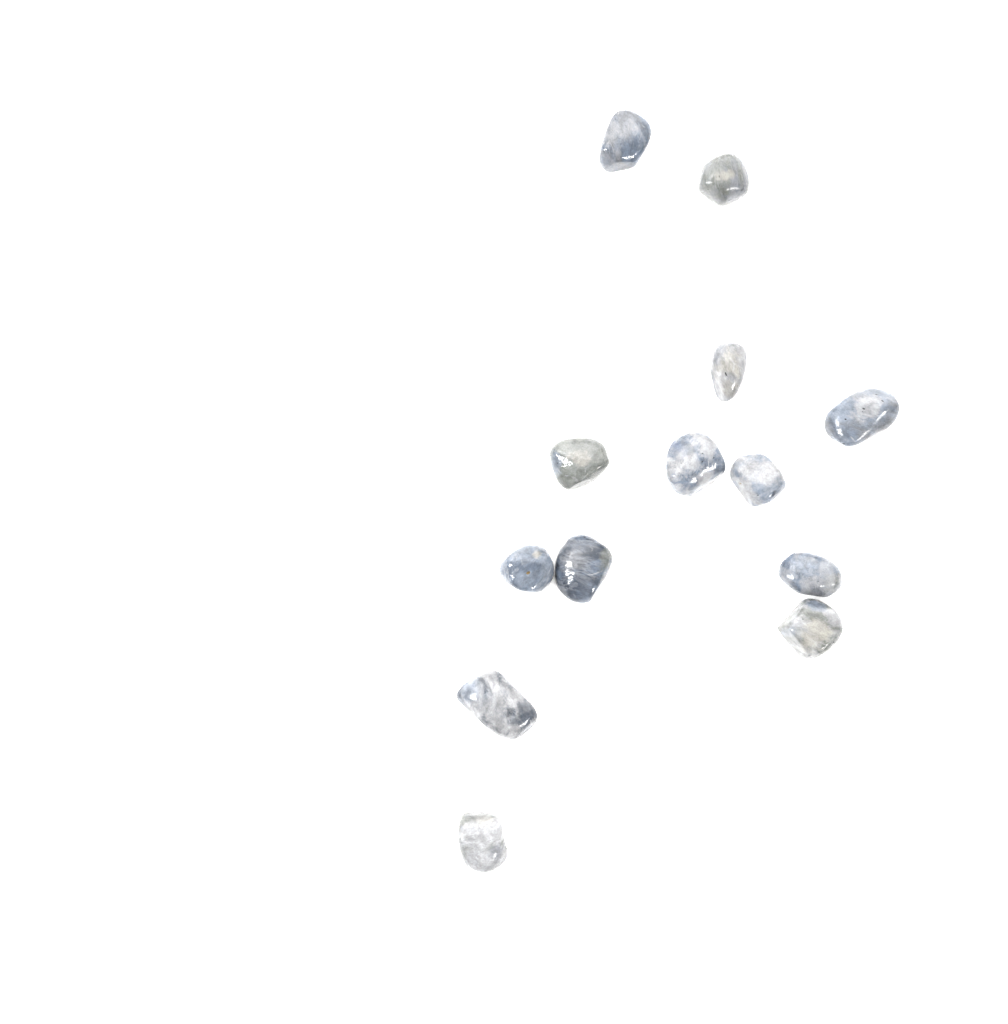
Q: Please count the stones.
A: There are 13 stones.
